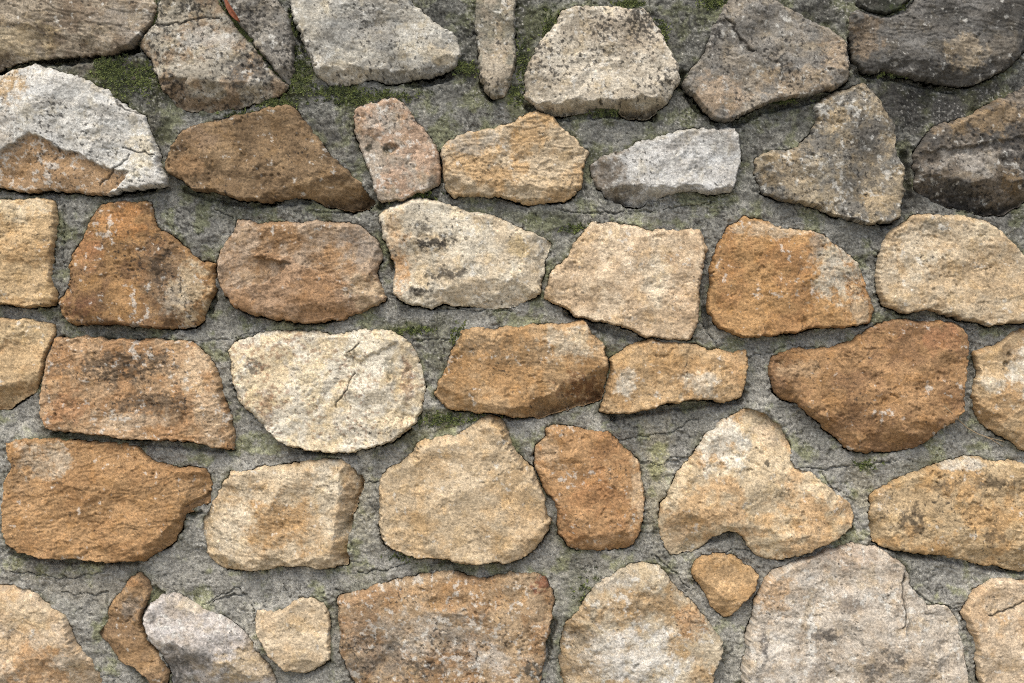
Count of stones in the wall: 45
